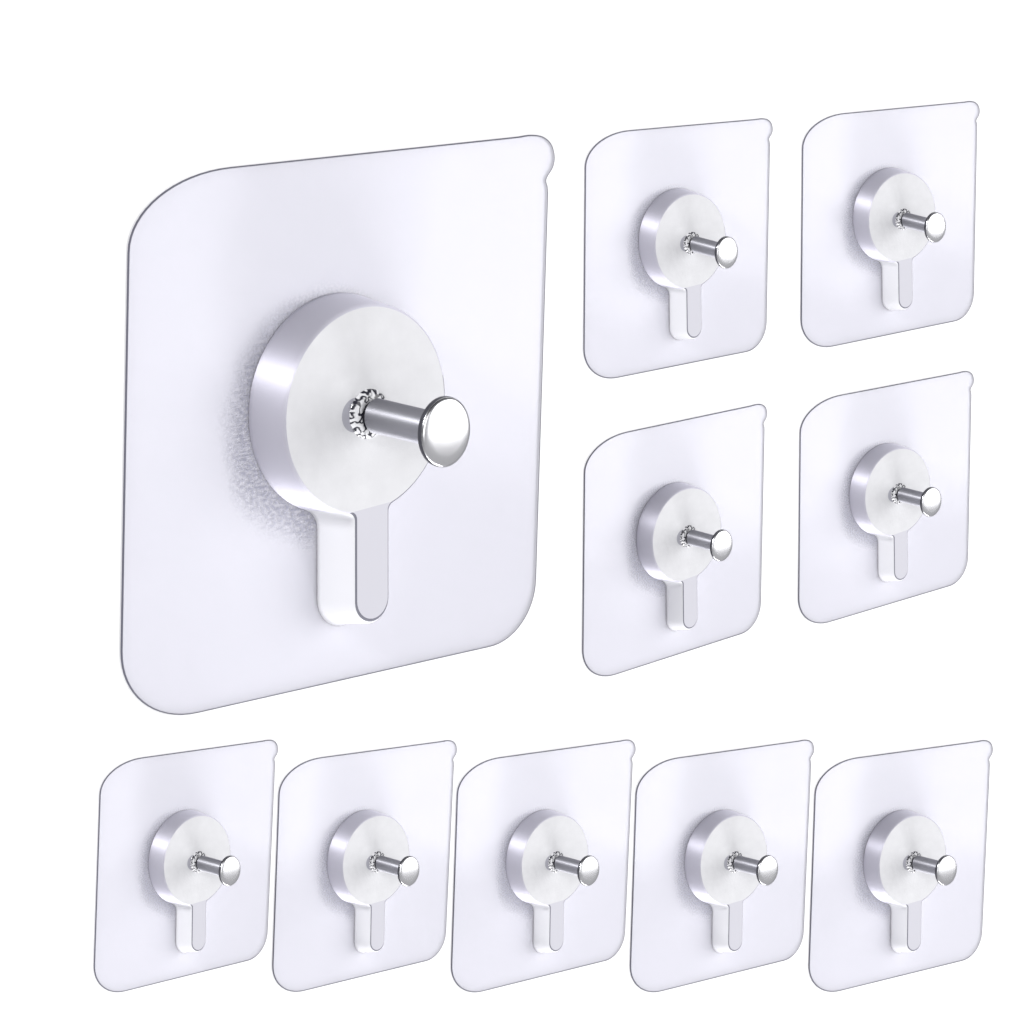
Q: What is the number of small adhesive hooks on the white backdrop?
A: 9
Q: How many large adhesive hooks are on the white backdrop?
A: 1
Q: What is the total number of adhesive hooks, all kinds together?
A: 10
